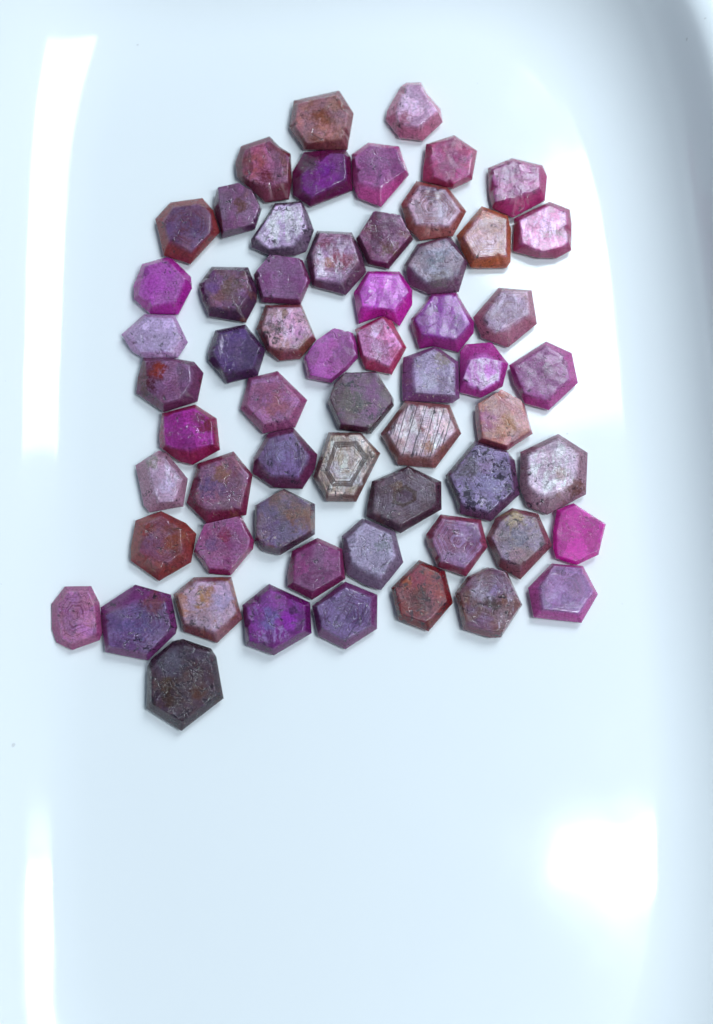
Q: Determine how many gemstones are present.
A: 60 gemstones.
